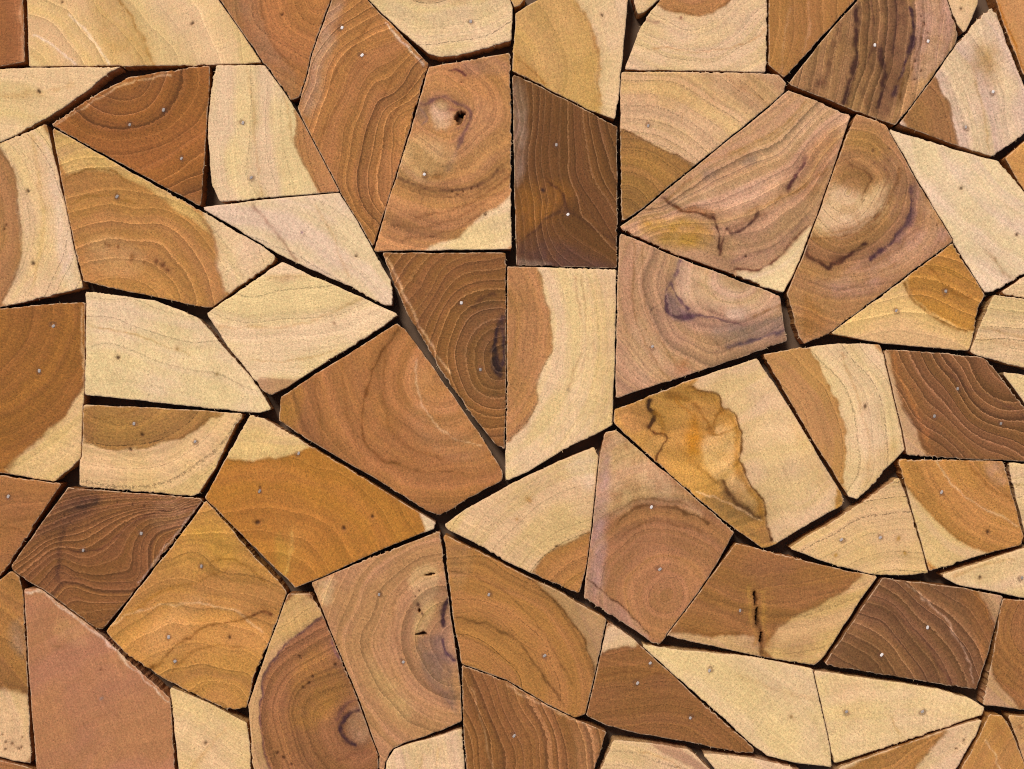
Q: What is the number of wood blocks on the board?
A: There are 72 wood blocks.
